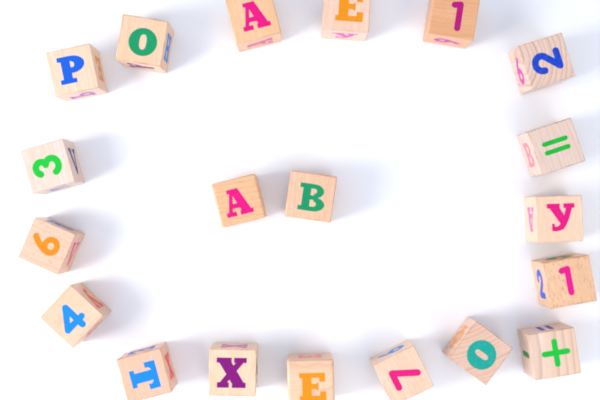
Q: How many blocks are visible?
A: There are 20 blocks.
